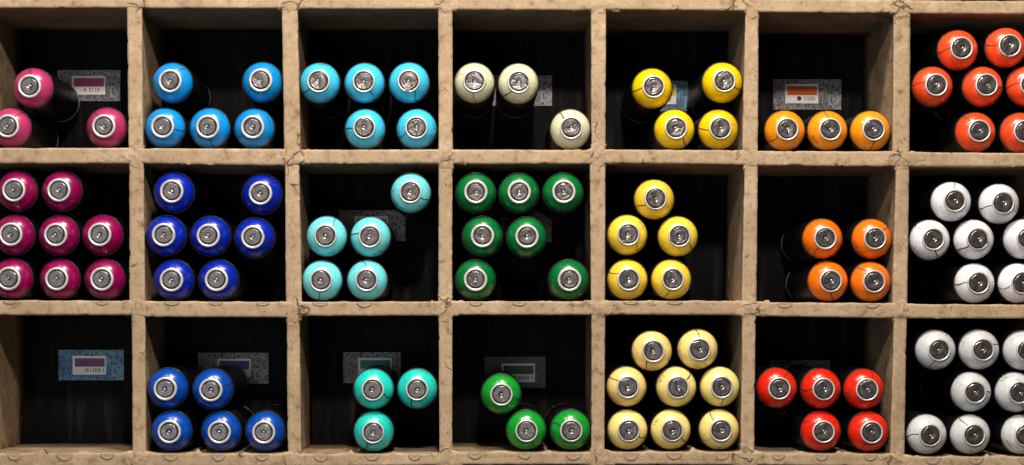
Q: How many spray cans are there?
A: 105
